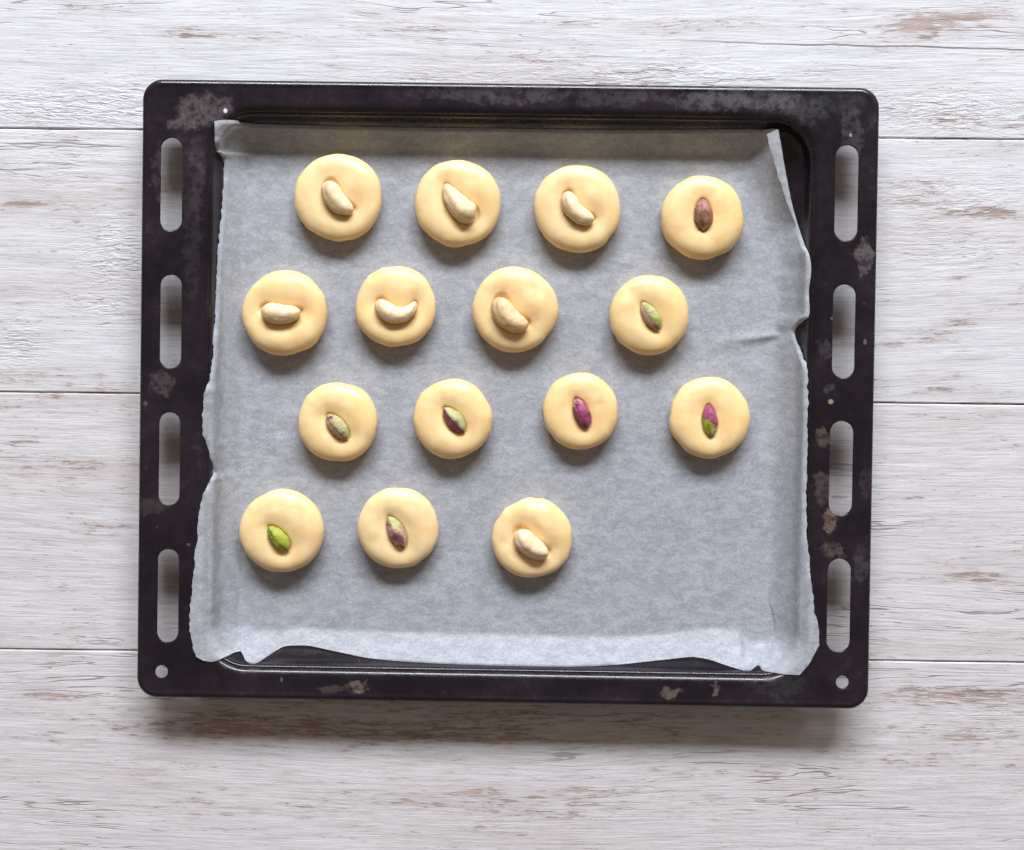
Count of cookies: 15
